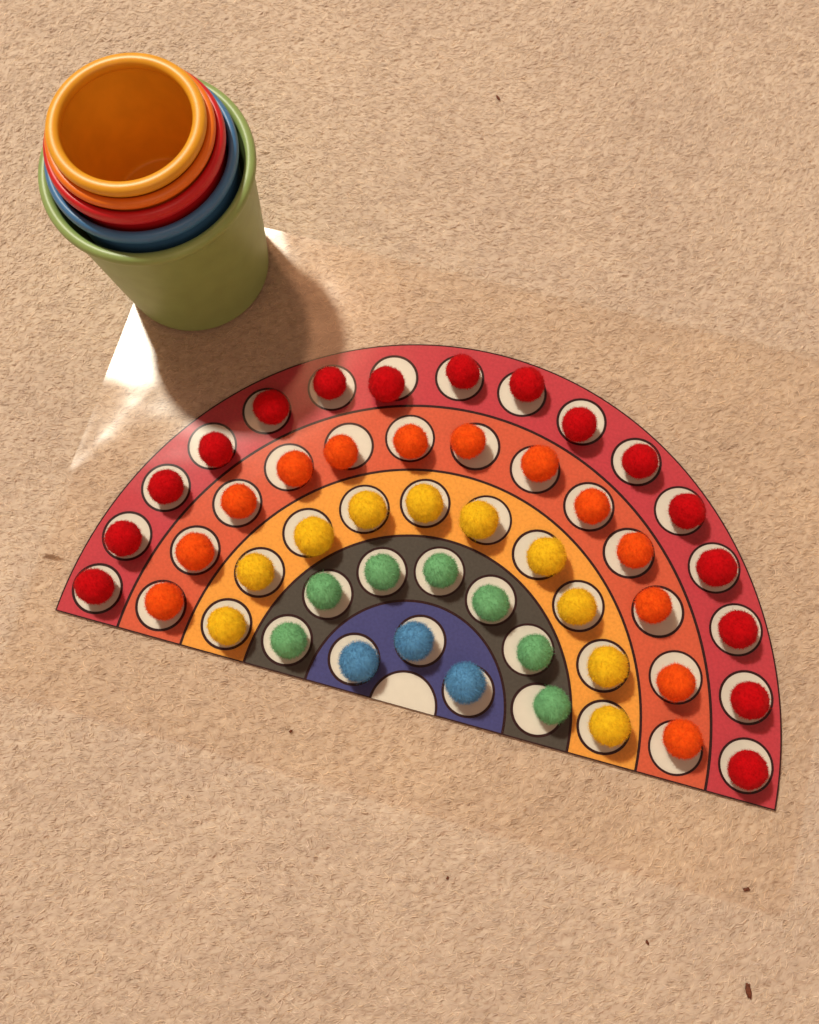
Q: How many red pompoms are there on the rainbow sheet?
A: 16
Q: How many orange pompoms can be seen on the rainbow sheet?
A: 13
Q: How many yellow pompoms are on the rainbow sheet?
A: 10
